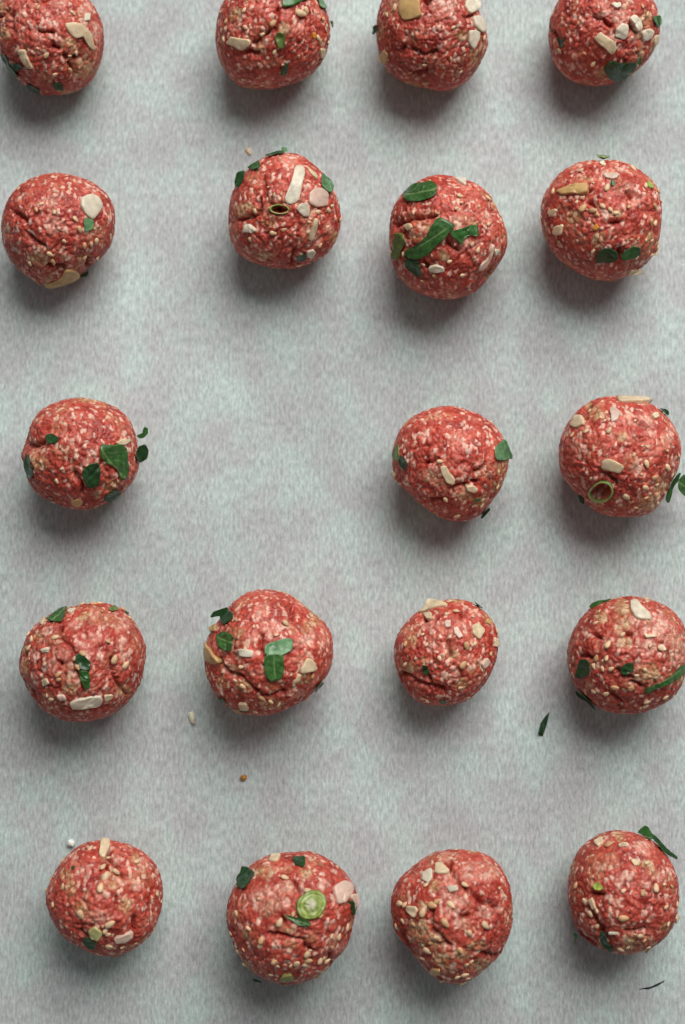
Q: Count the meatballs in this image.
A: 19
